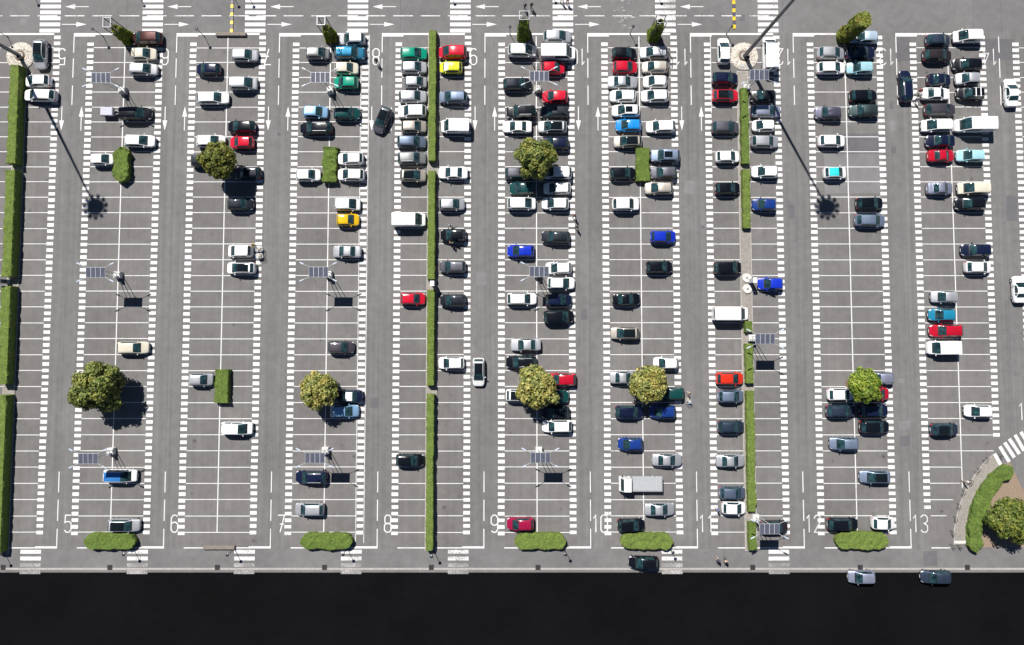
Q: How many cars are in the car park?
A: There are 200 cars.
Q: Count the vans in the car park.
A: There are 7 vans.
